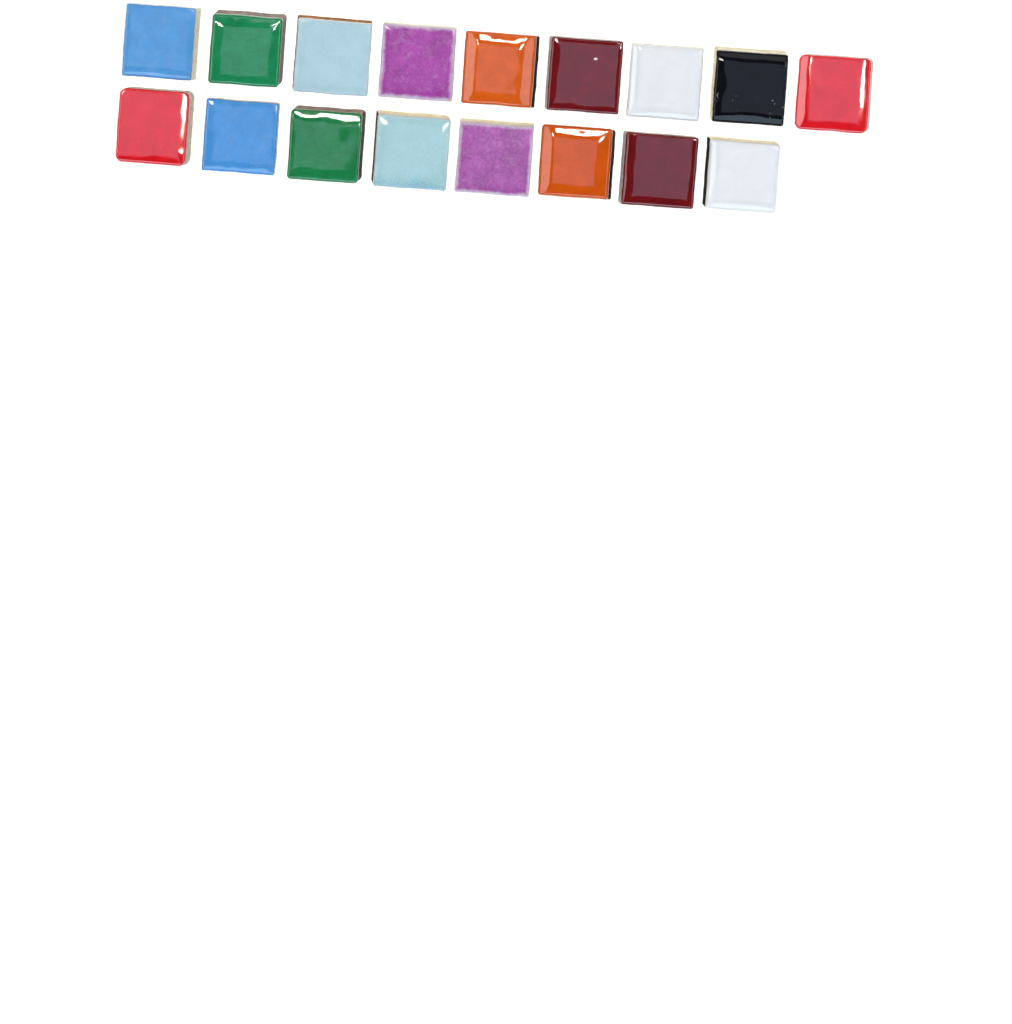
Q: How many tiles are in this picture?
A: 17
